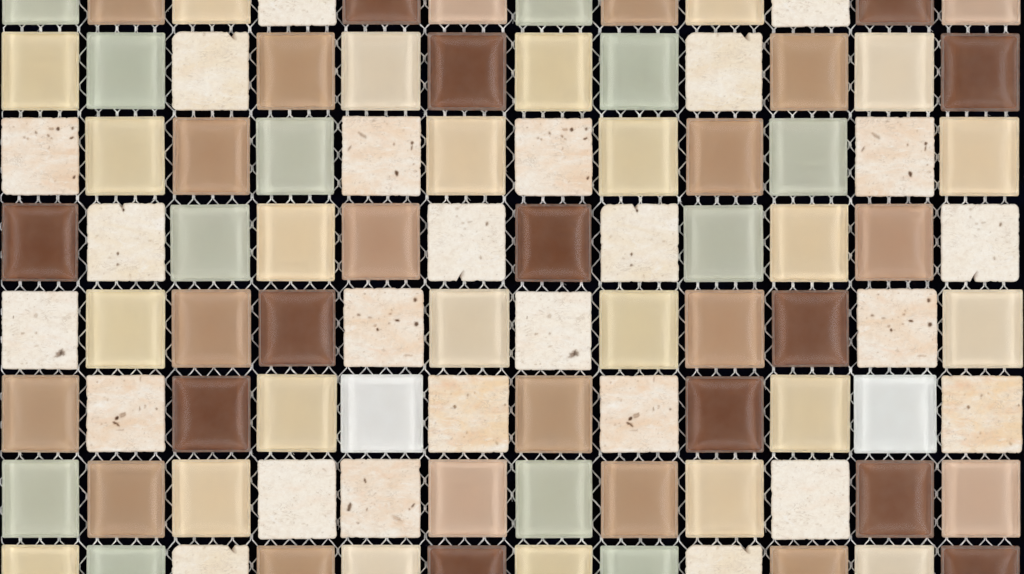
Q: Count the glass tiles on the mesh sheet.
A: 71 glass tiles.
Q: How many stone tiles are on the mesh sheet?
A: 25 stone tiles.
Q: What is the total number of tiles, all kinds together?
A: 96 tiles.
